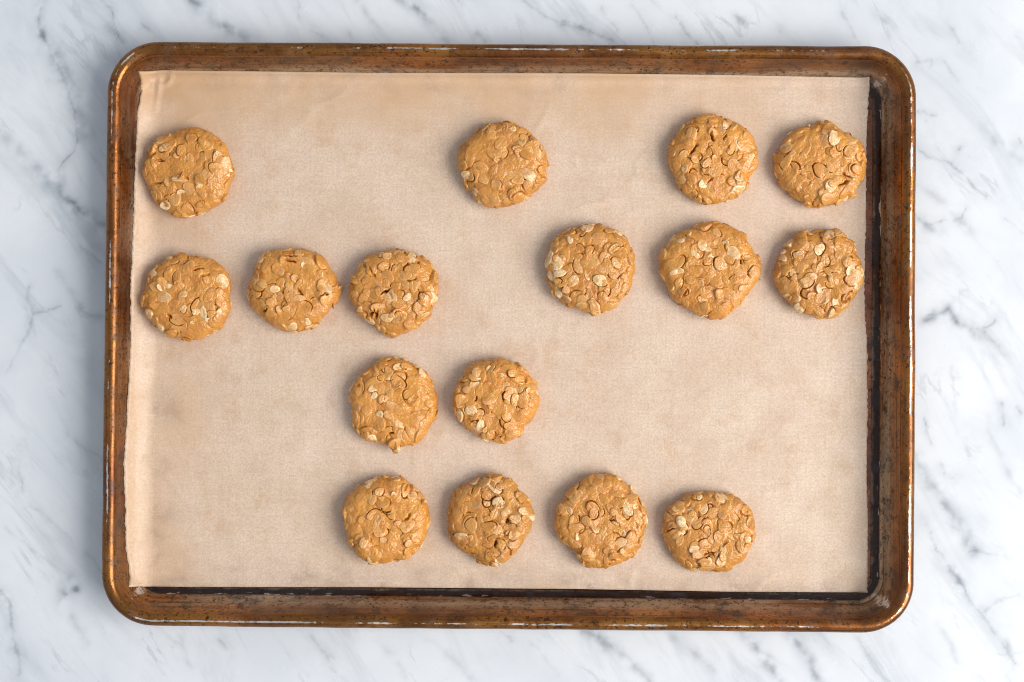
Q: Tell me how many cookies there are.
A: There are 16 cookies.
